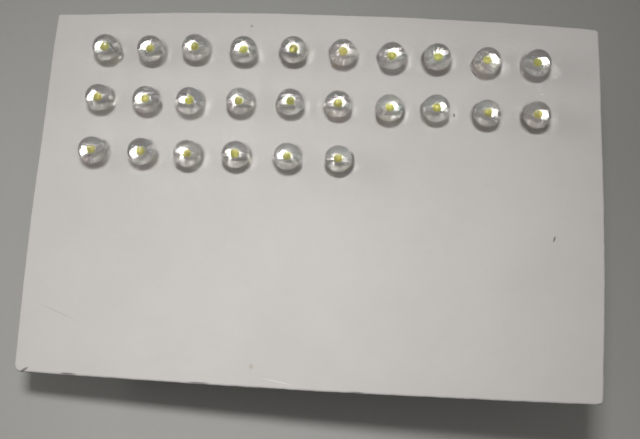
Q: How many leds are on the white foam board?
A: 26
